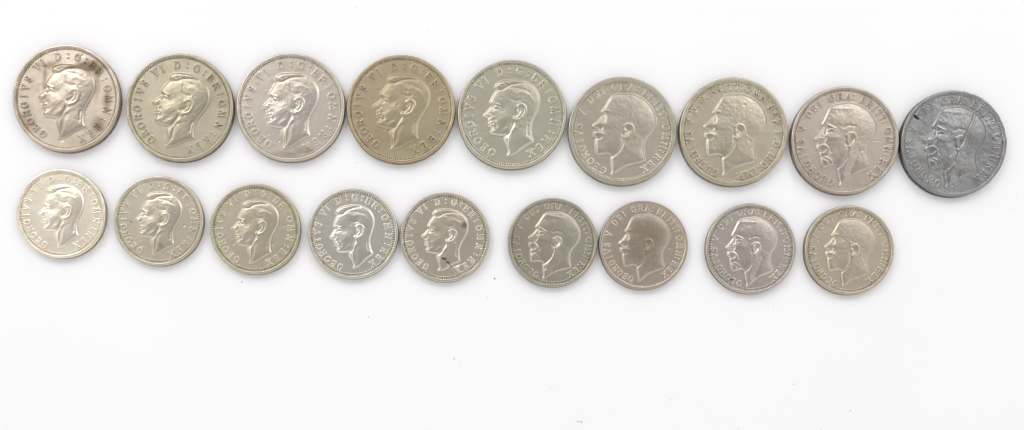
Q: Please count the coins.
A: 18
